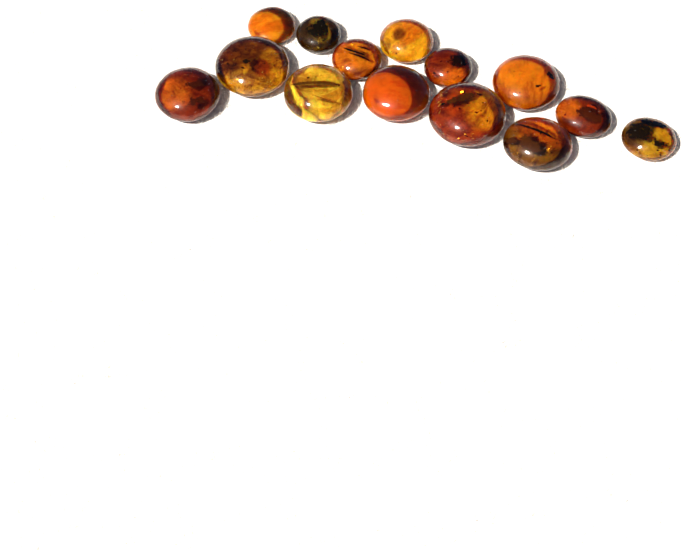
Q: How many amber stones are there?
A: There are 14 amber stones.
